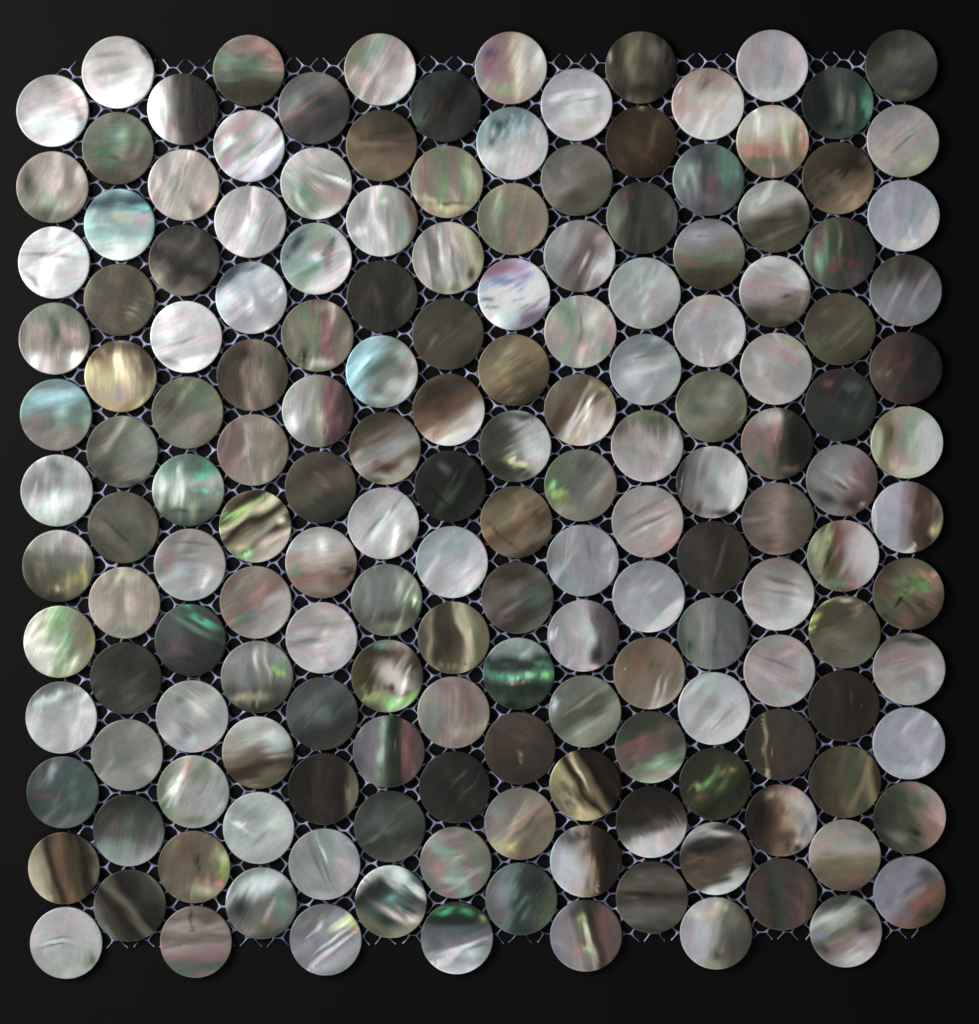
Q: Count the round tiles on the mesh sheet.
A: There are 168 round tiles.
